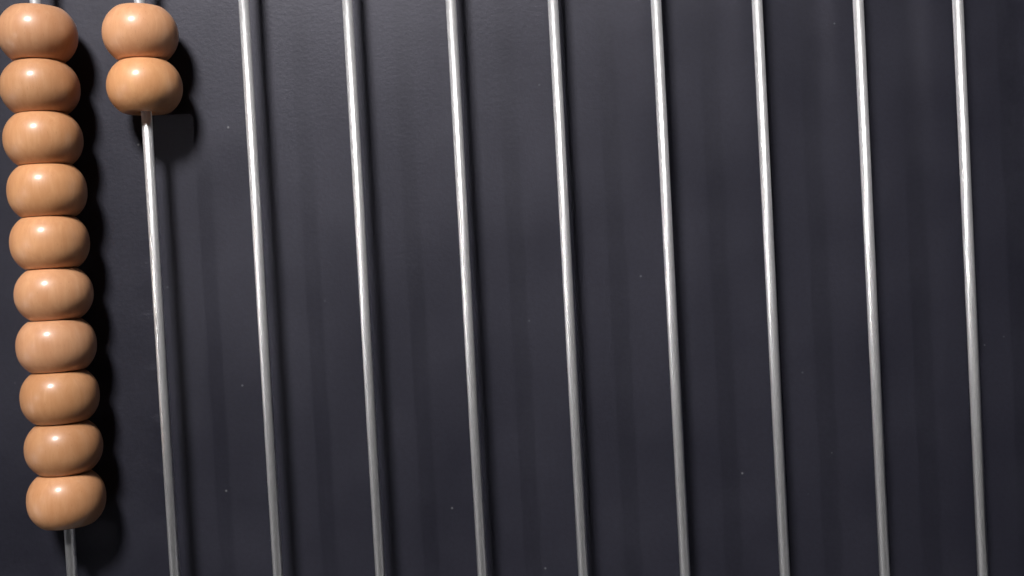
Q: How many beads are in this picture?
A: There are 12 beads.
